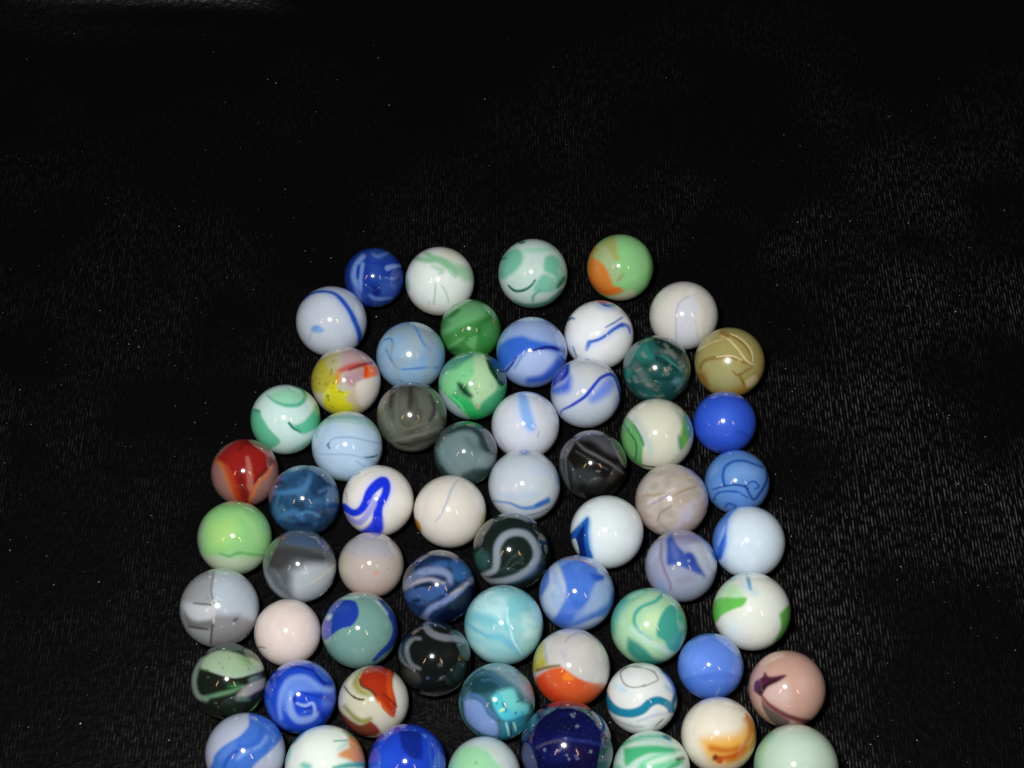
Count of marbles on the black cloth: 62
